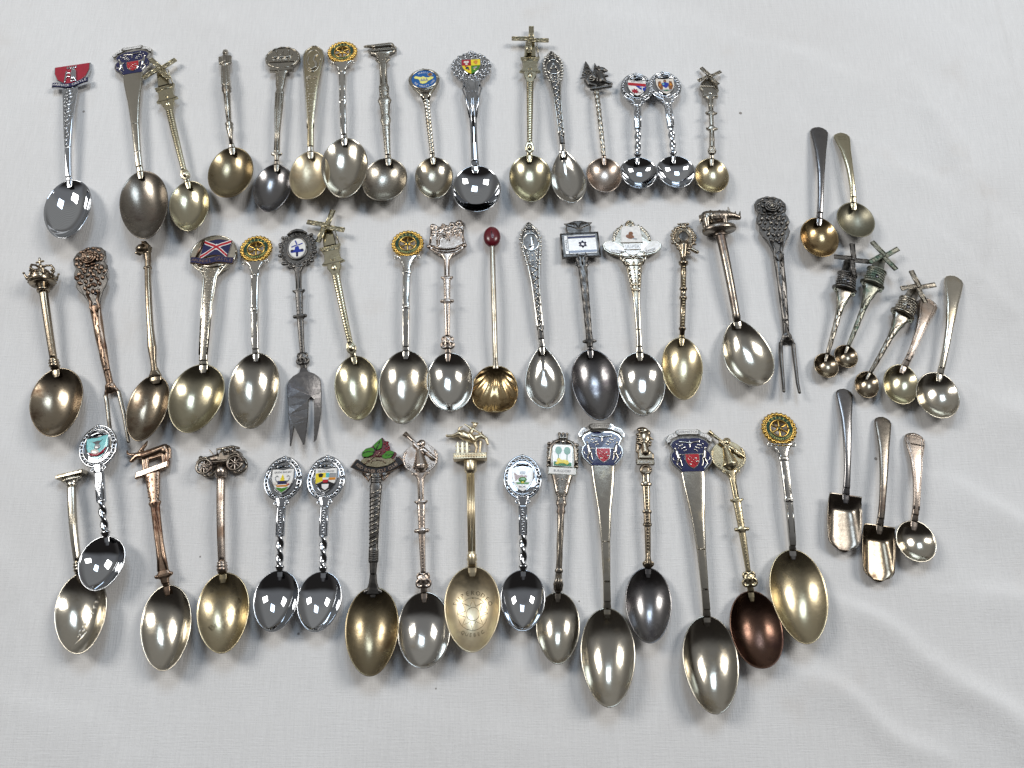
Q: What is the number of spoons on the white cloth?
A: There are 55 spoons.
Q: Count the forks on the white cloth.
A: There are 3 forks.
